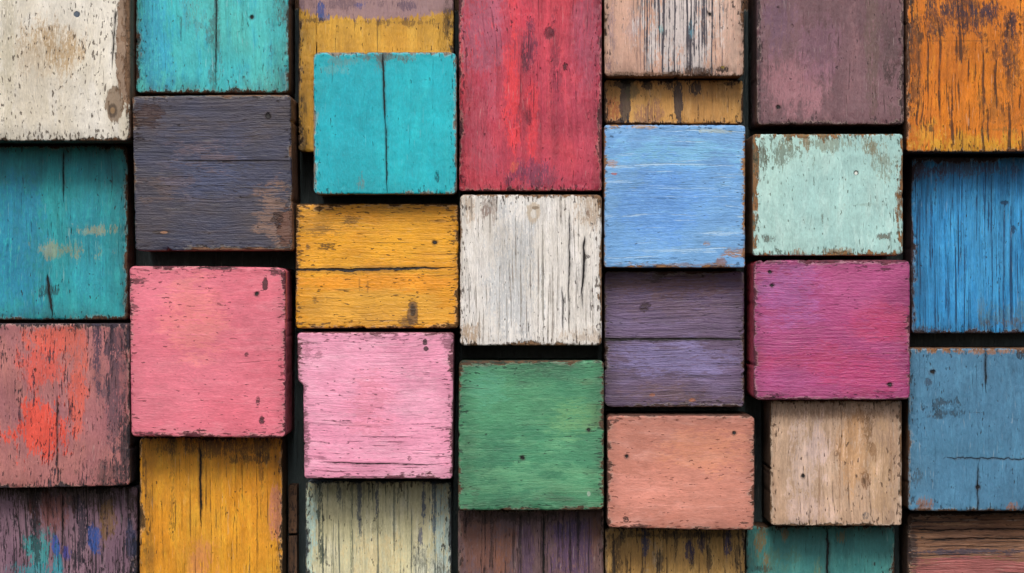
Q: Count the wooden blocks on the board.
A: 32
